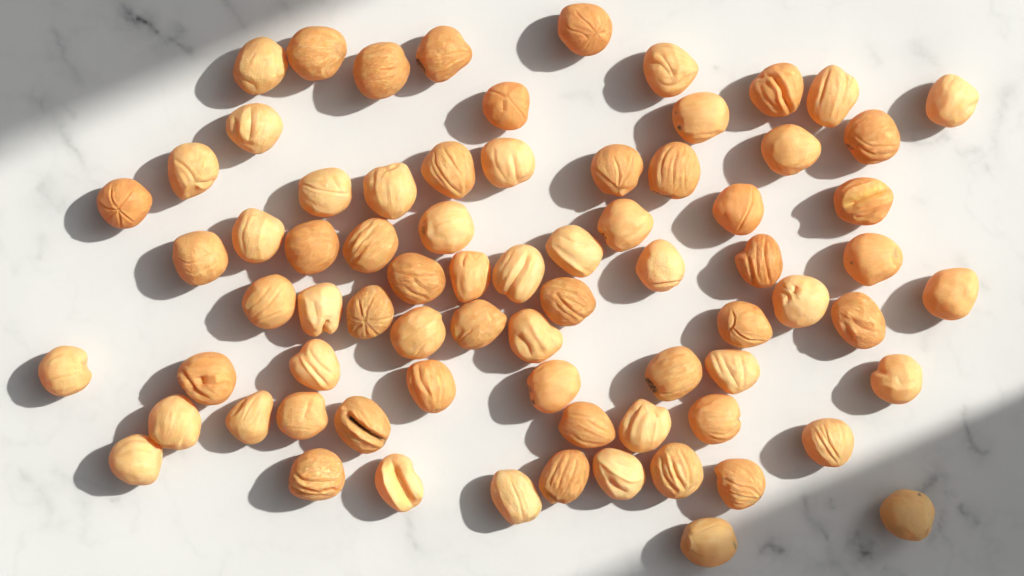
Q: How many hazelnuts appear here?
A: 74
